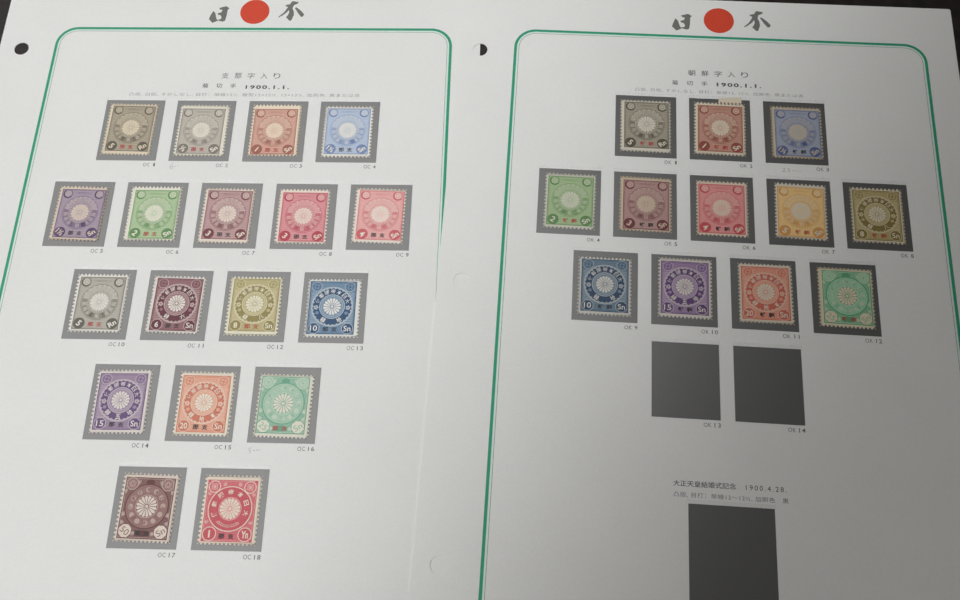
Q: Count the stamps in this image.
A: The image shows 30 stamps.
